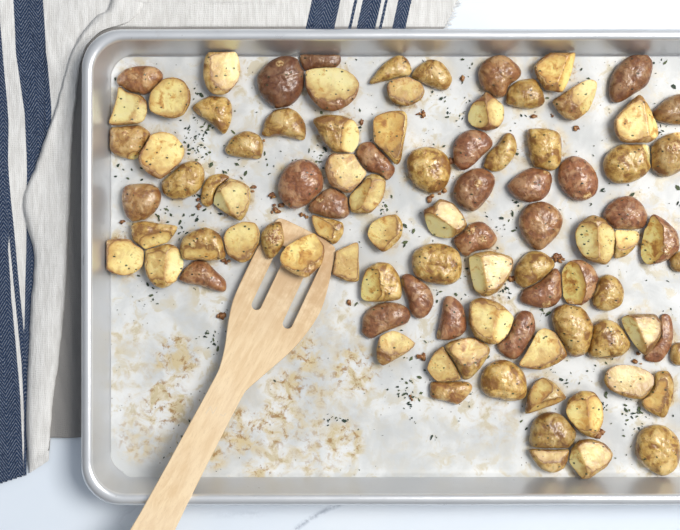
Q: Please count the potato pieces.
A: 93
